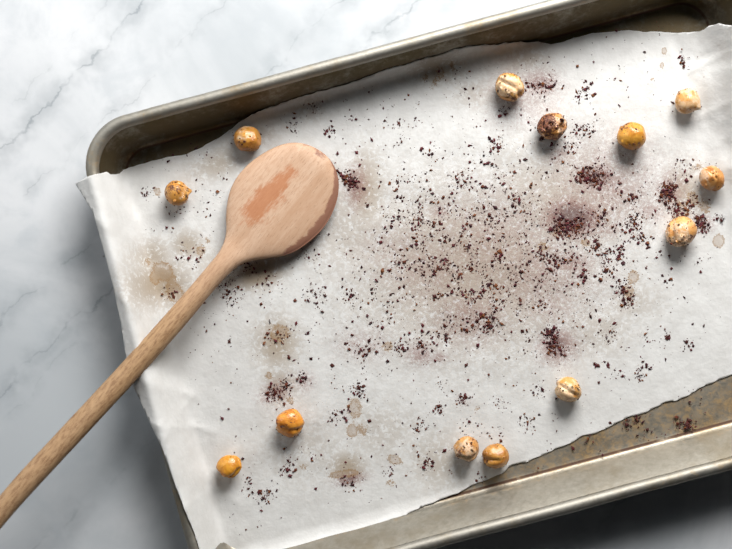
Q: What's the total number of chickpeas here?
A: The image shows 13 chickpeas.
